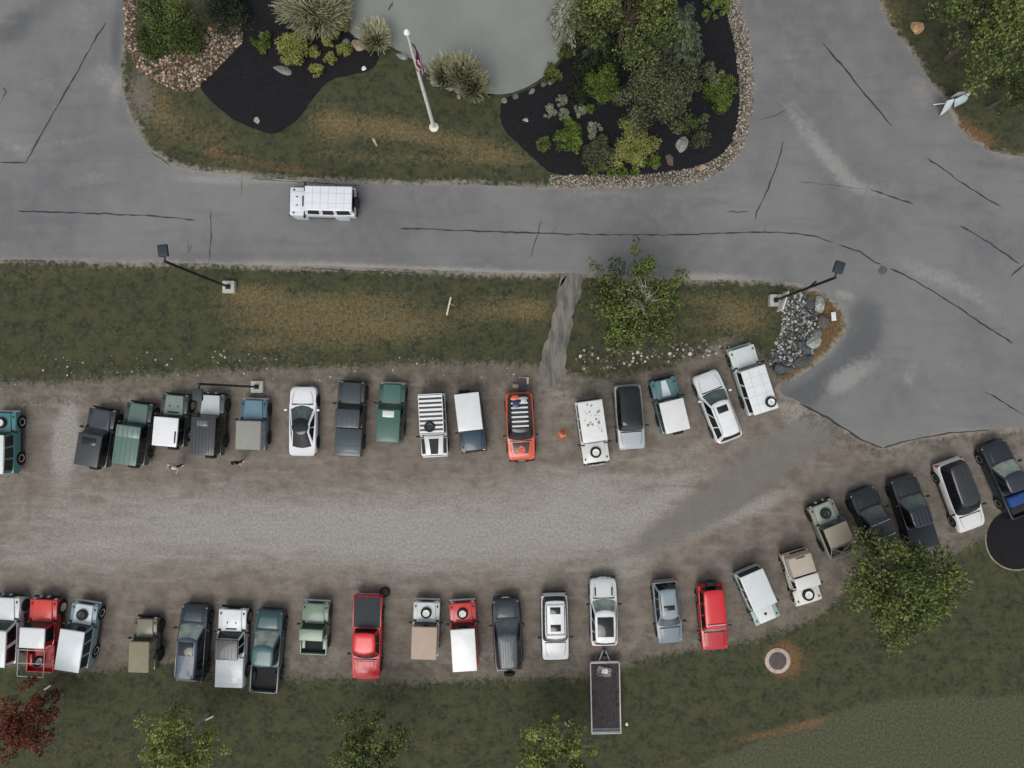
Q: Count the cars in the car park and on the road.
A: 41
